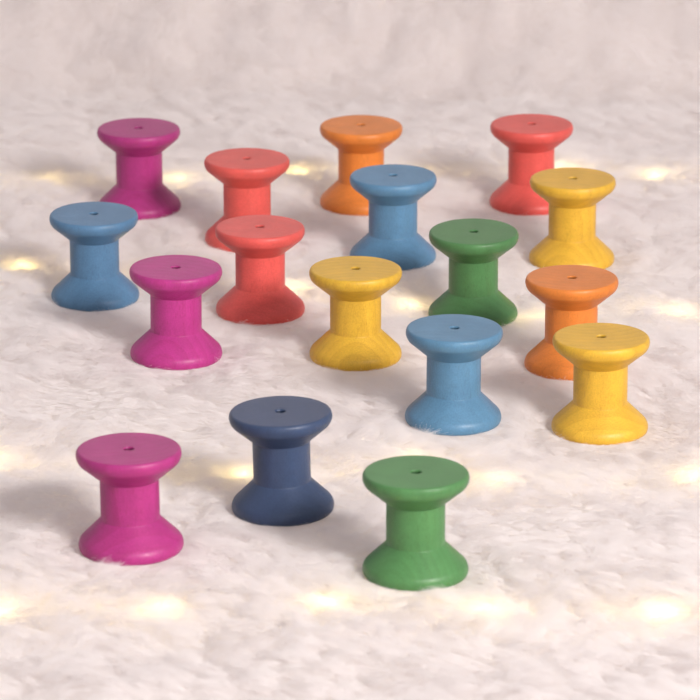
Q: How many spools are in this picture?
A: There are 17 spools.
